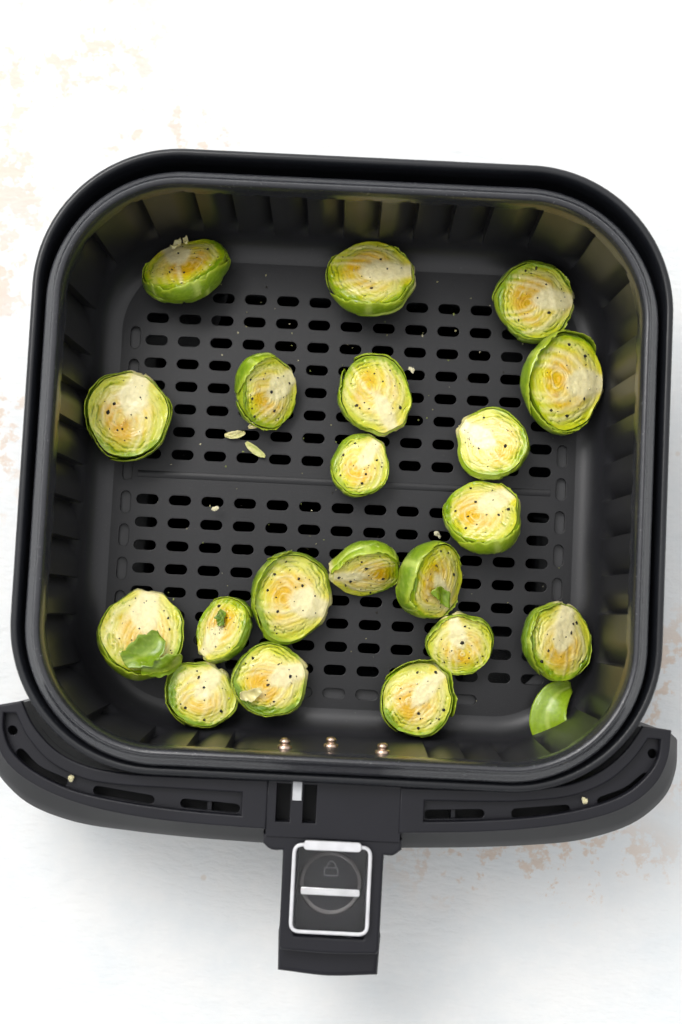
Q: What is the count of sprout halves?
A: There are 20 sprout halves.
